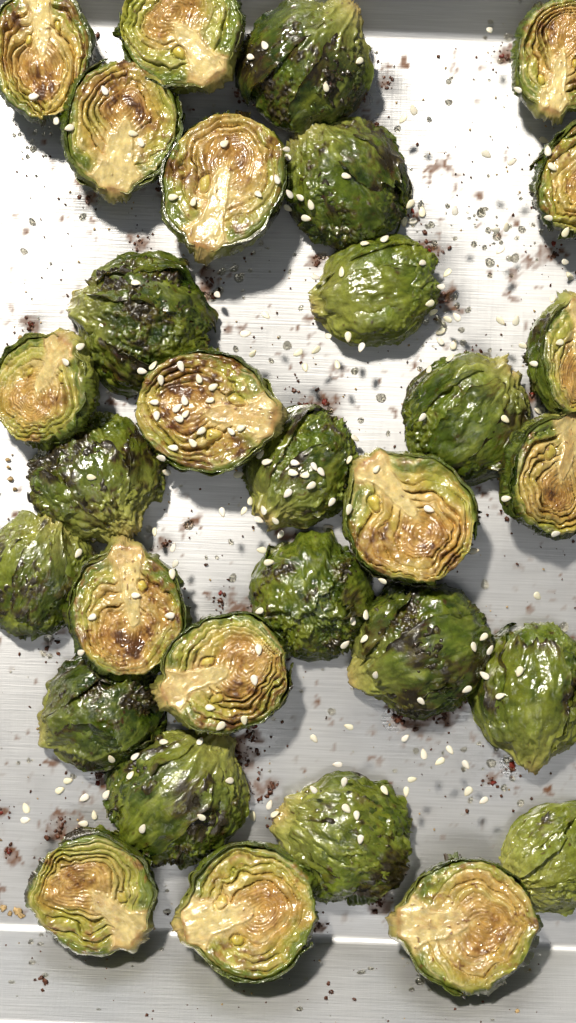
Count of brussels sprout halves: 31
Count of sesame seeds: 200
